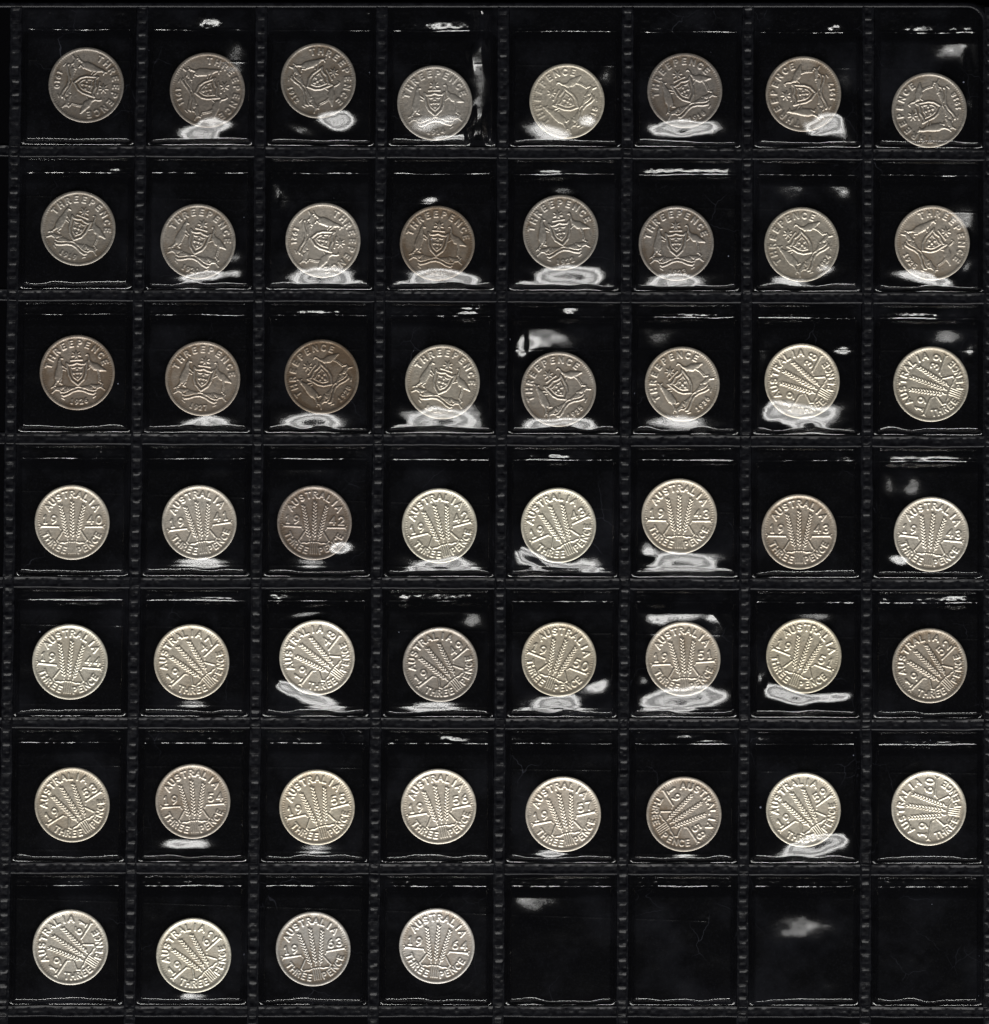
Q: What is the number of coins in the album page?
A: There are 52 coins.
